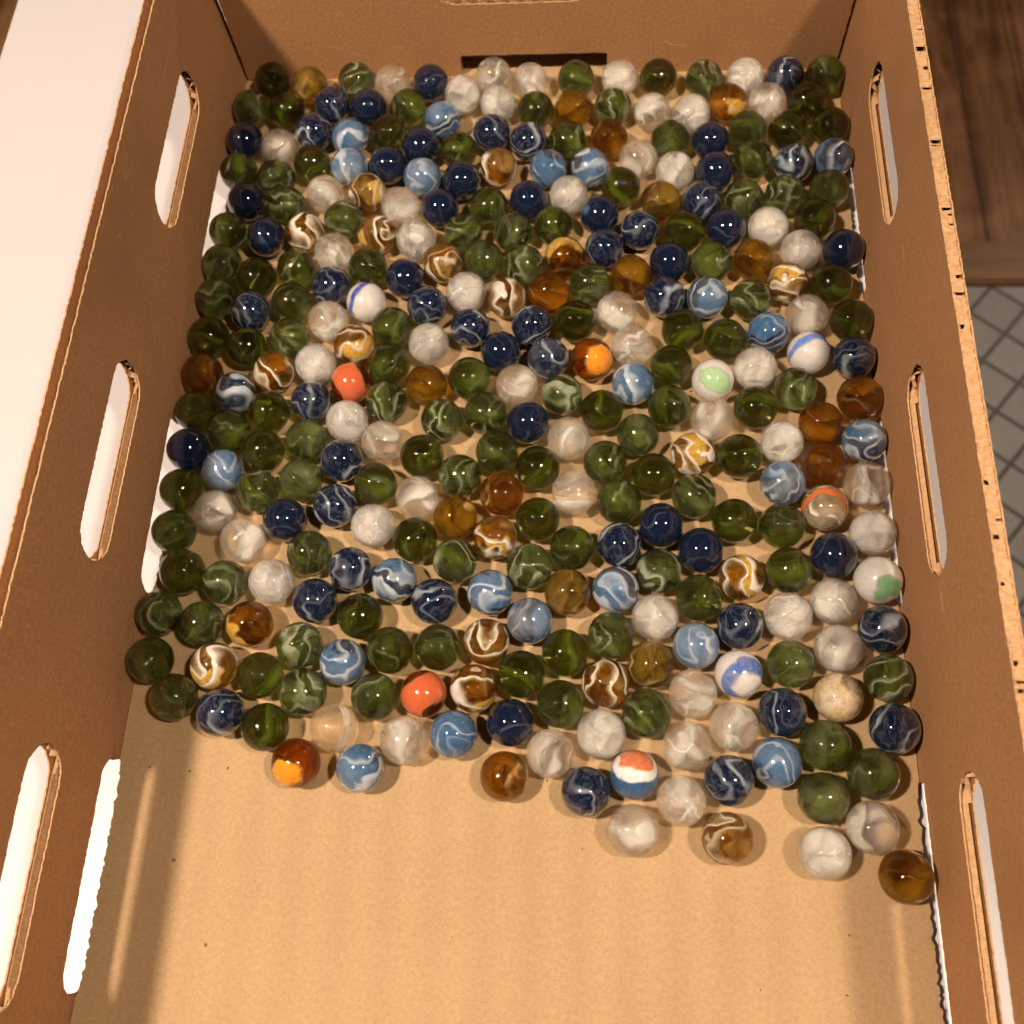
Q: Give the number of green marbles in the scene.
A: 122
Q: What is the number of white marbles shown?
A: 62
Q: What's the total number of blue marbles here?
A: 80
